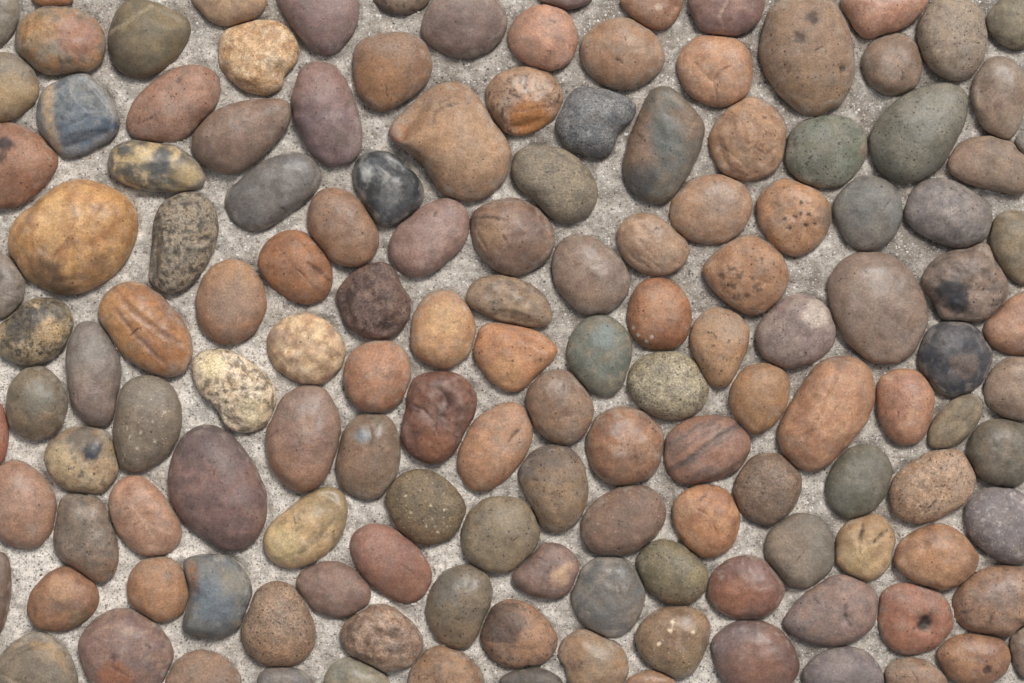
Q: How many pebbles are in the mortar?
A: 142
